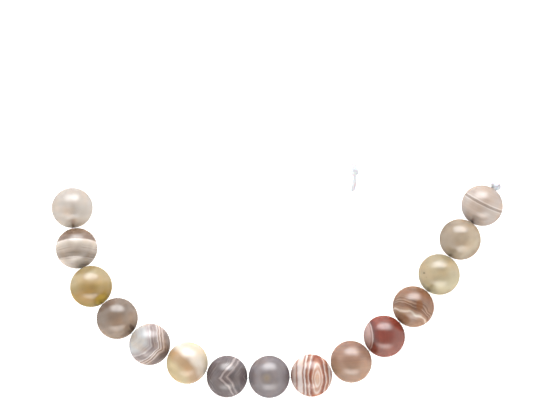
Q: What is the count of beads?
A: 15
